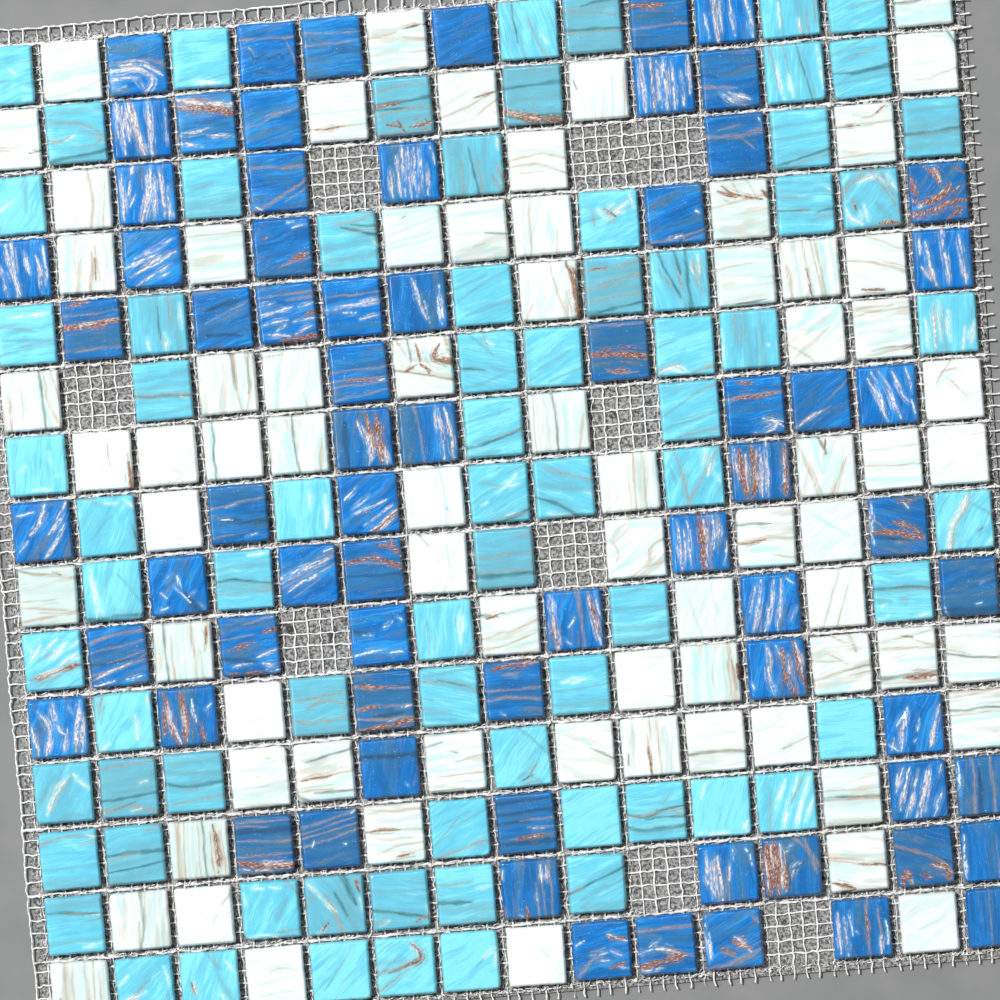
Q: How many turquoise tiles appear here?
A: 74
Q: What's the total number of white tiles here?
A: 72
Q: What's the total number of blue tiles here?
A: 70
